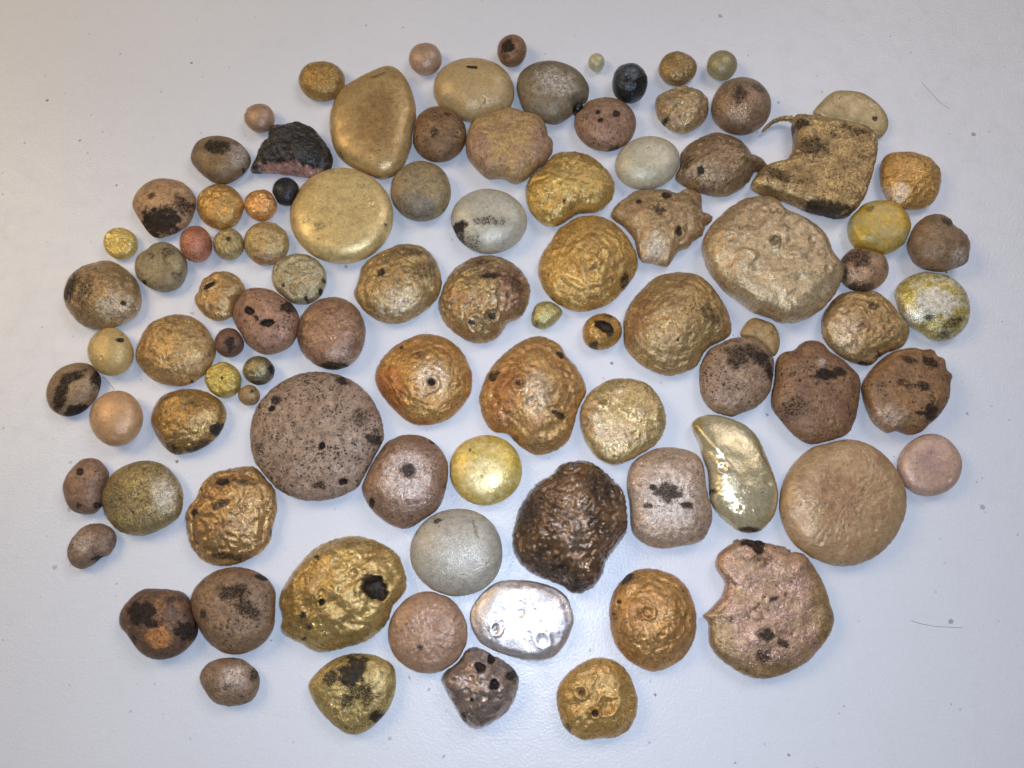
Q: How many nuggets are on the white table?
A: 95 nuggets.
